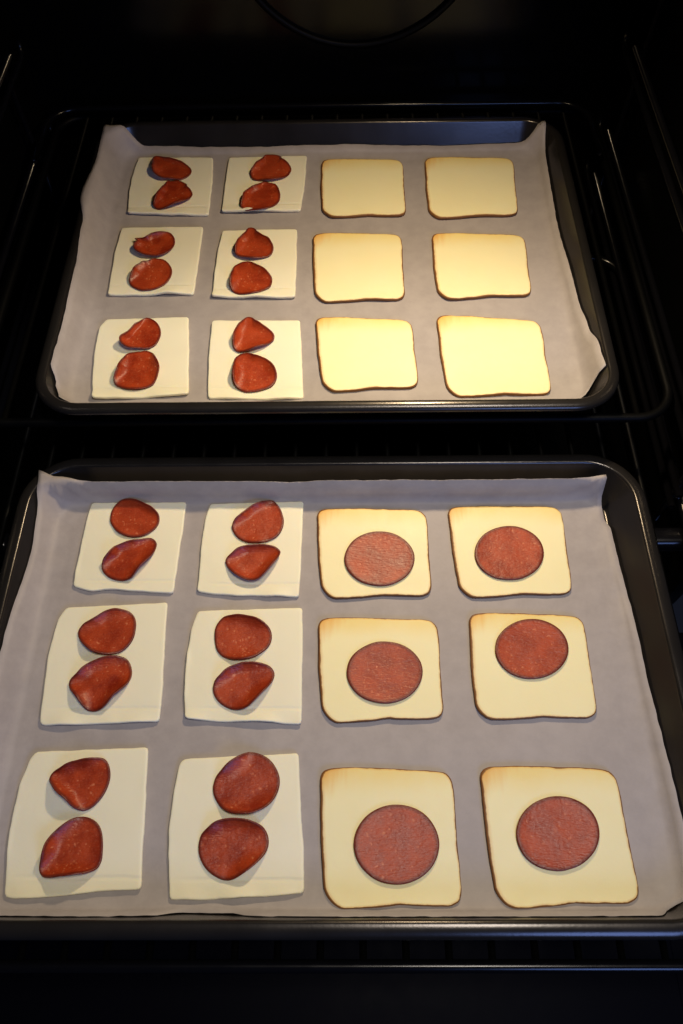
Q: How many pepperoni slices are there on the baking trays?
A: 30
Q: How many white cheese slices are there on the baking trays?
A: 12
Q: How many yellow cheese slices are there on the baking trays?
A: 12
